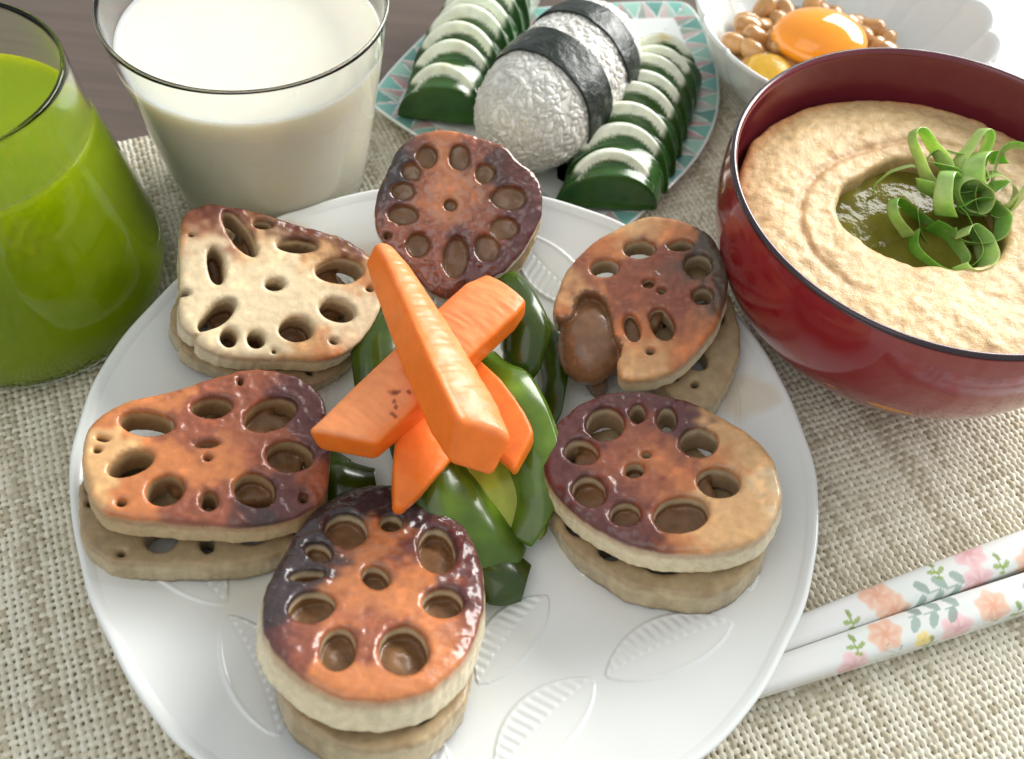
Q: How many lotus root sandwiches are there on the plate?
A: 6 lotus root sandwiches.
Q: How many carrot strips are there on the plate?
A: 4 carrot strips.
